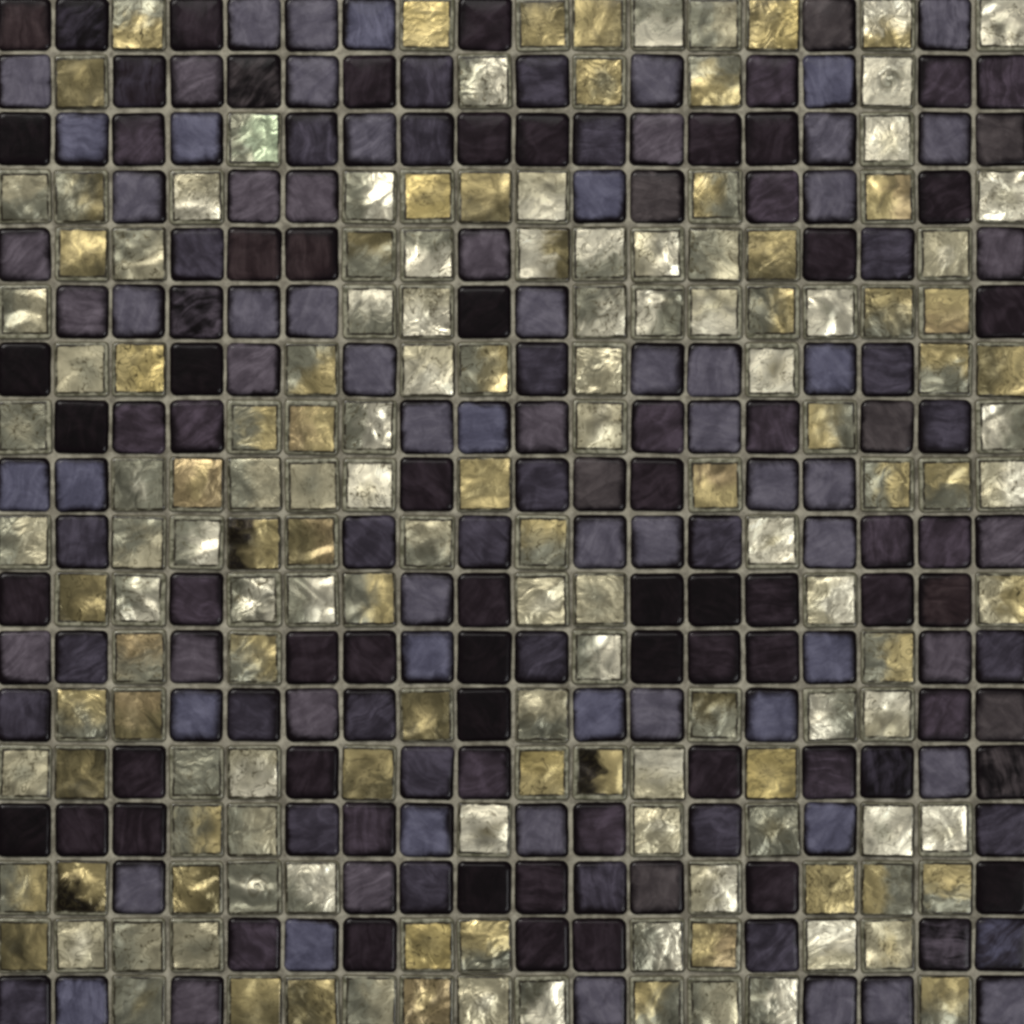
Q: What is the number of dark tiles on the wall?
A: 178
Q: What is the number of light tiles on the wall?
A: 146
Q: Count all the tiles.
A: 324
